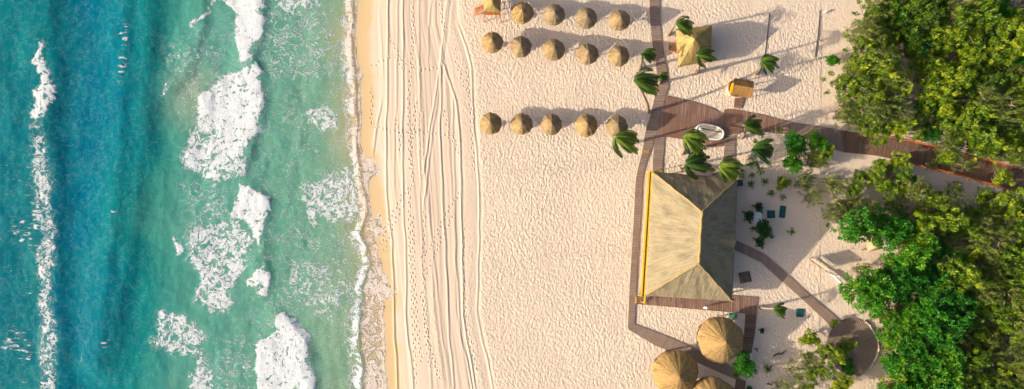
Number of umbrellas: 14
